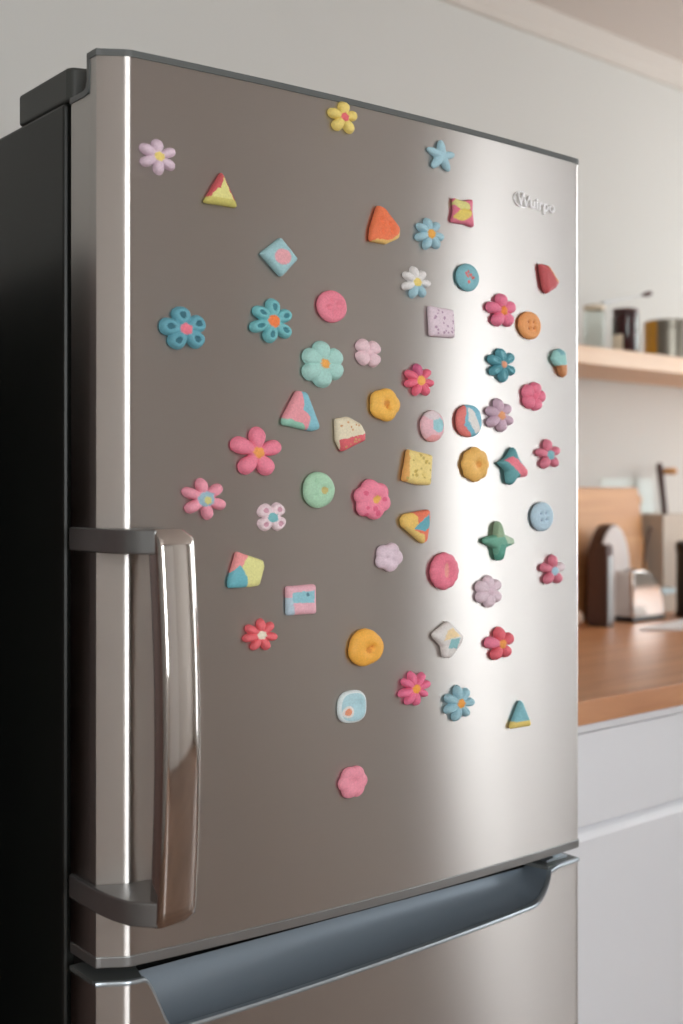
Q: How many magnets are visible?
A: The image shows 56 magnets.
